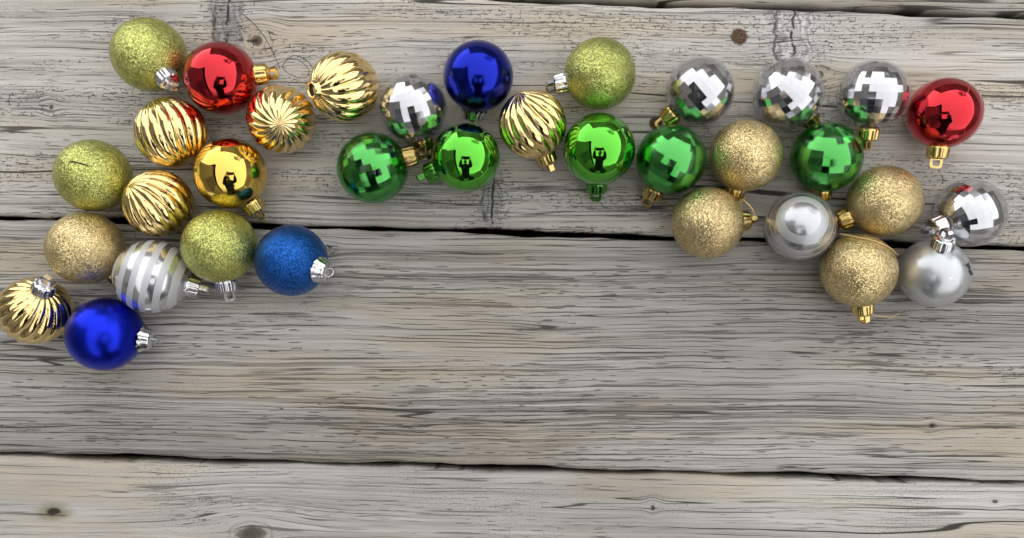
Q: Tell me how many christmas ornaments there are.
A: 34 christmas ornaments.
